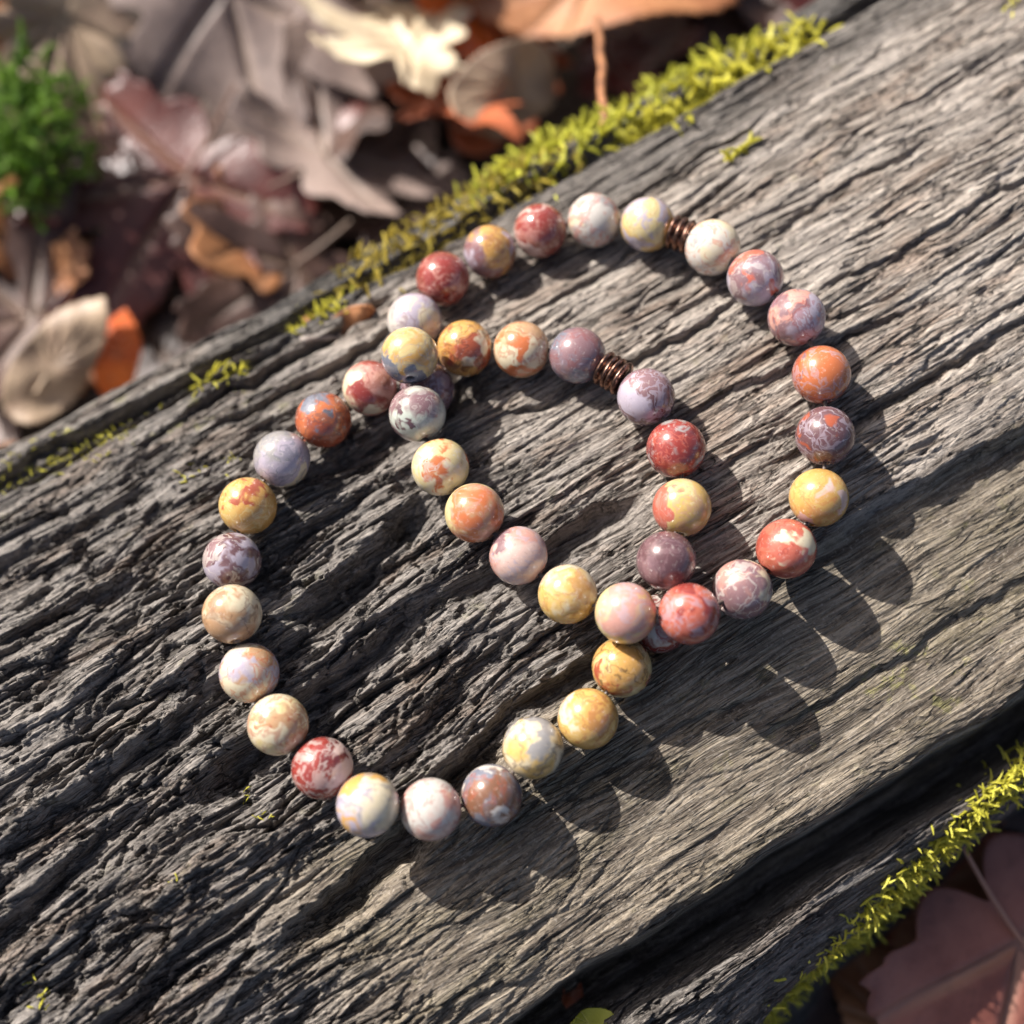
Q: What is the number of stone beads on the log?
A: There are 46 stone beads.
